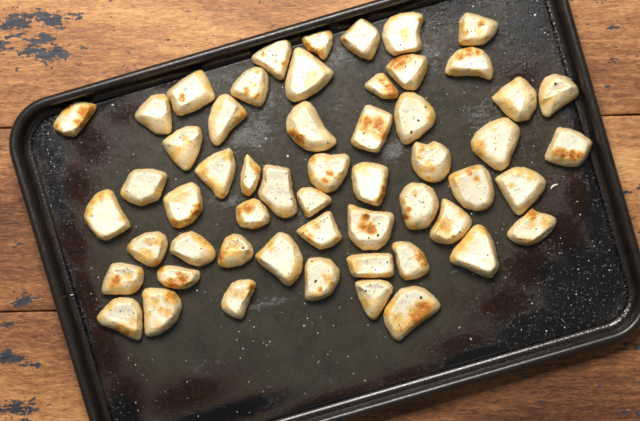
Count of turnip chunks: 55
